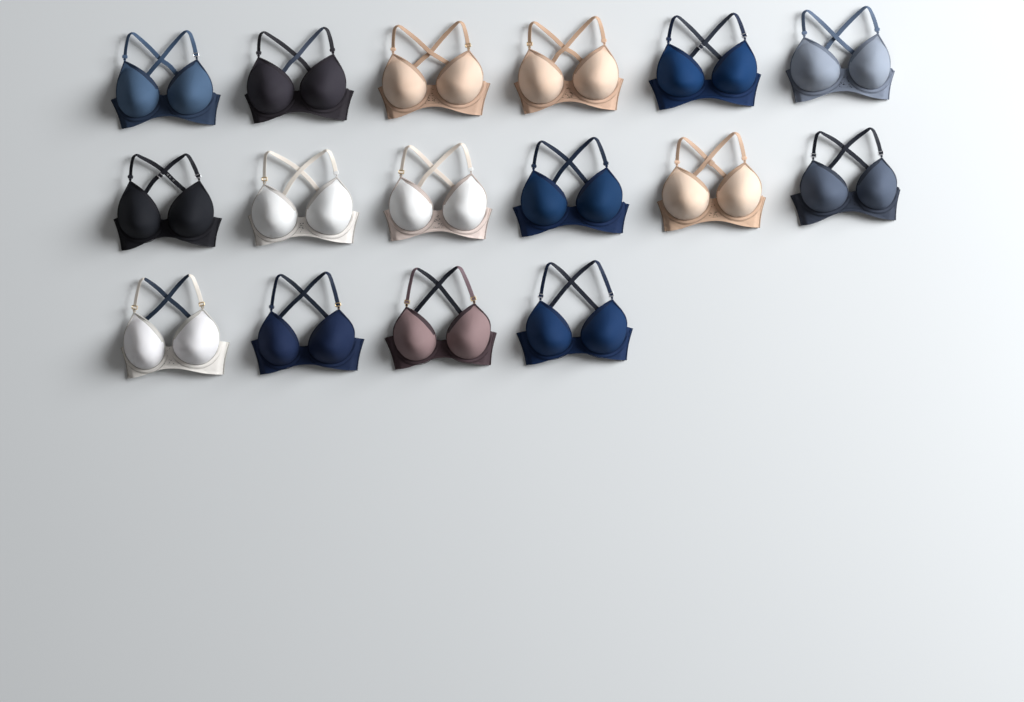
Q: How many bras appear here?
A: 16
